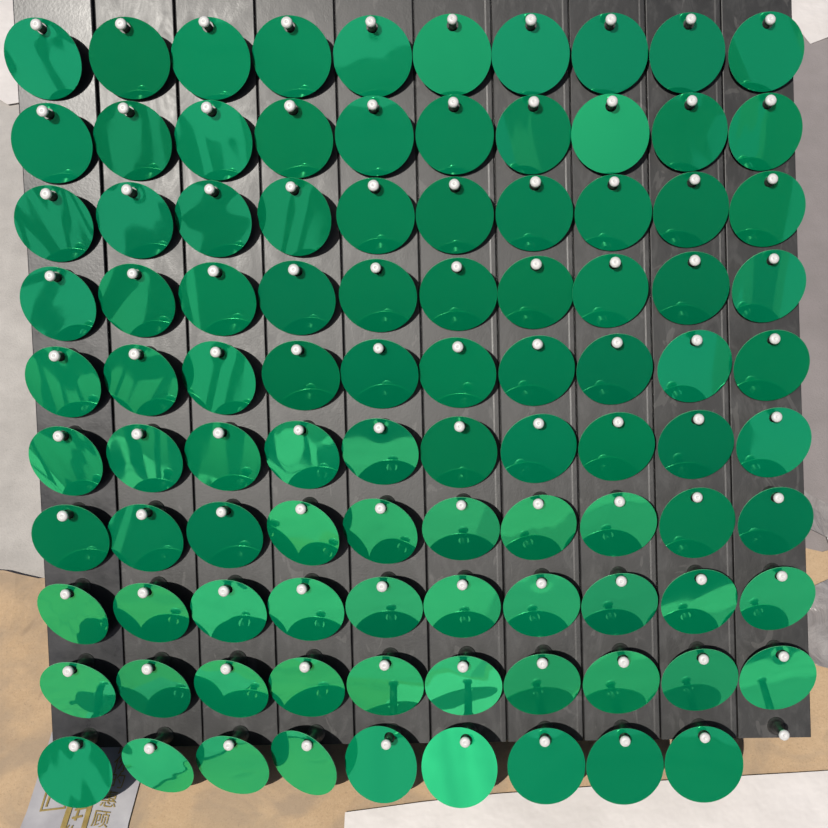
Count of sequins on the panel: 99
